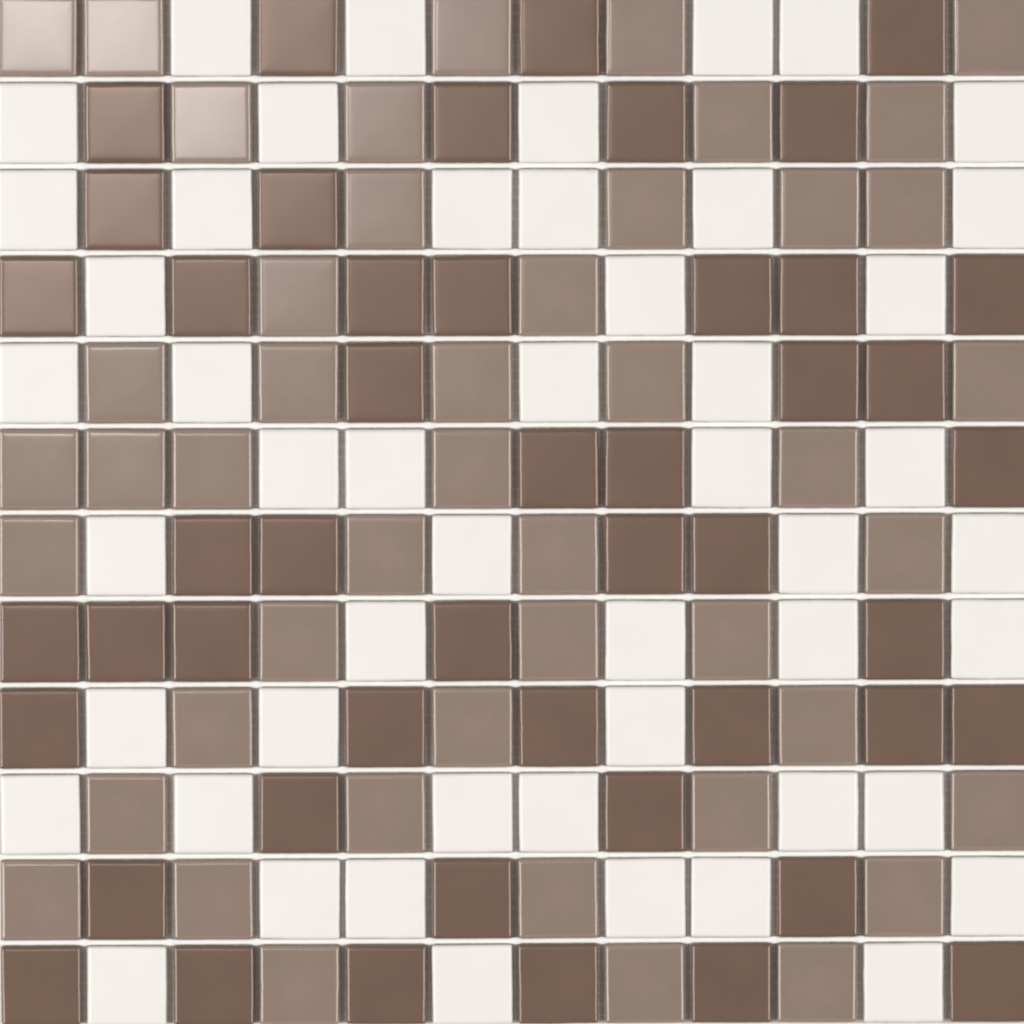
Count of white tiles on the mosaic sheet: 50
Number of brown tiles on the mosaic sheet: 48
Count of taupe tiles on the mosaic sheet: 46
